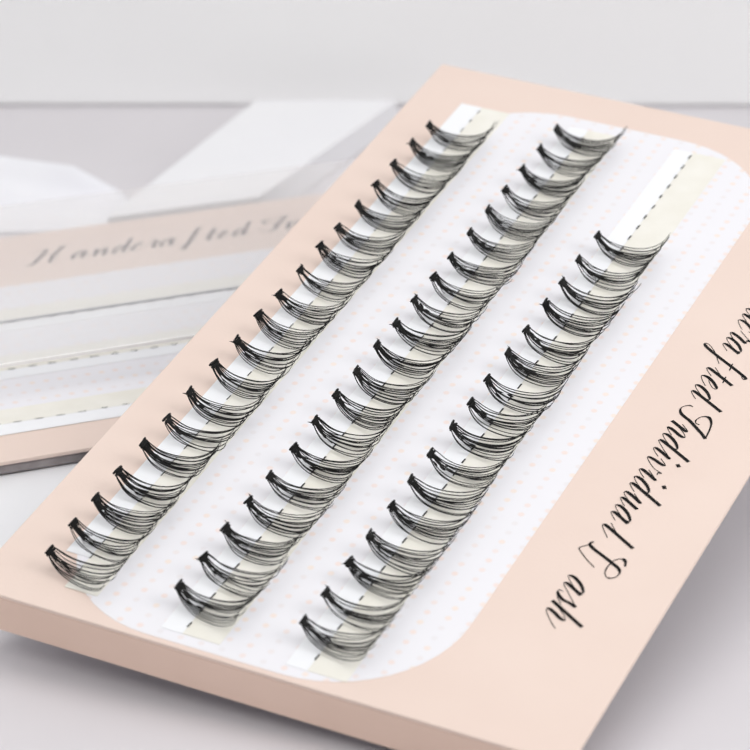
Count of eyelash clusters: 55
